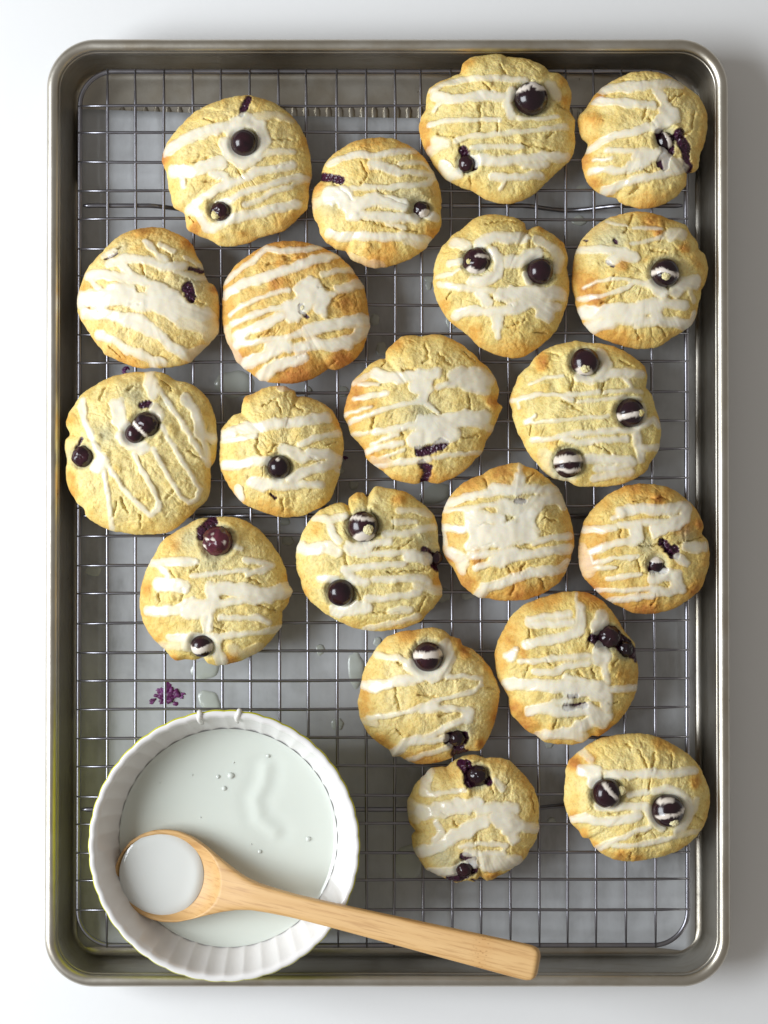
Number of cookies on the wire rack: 20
